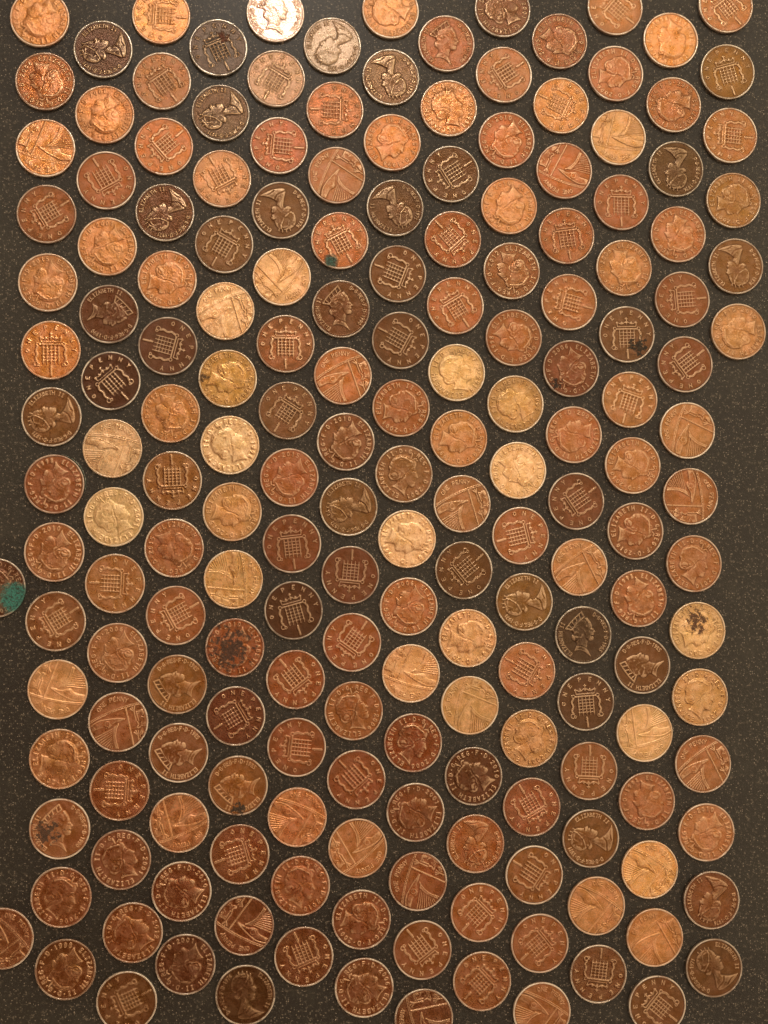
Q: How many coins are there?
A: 191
